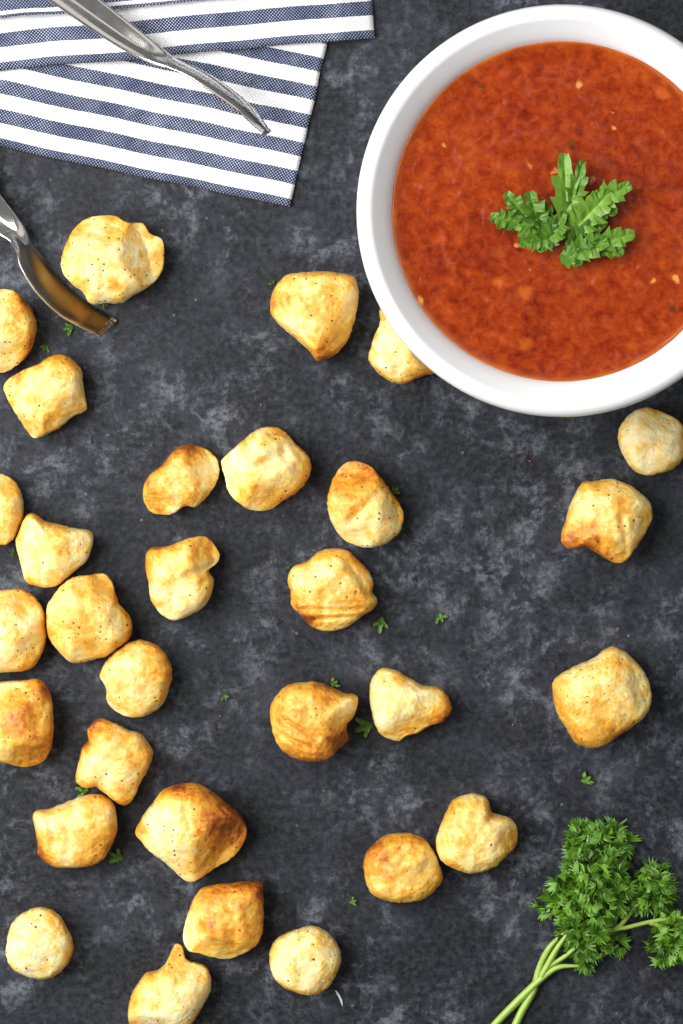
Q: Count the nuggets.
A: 30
